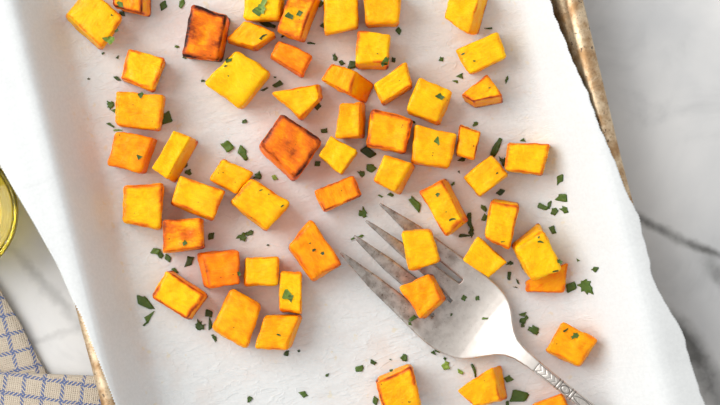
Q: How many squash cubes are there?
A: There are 55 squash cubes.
